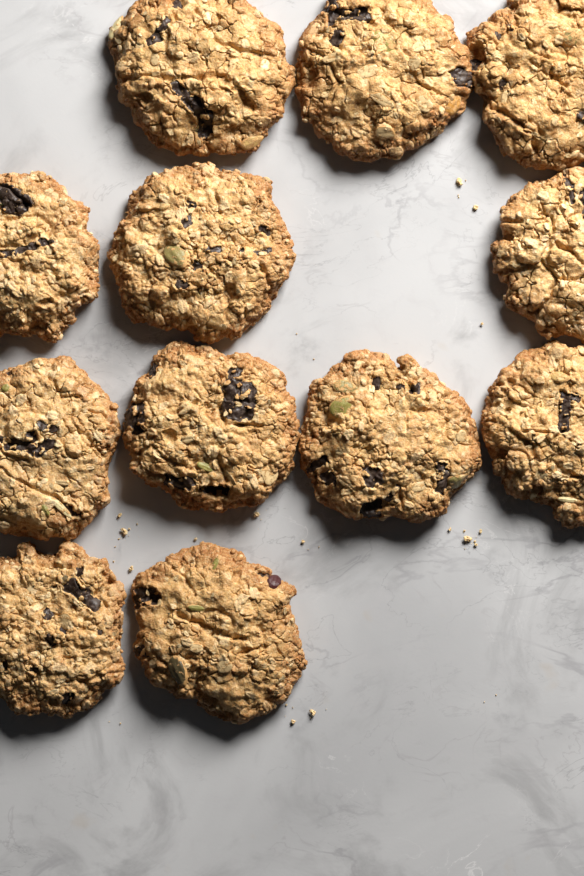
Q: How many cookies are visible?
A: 12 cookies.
